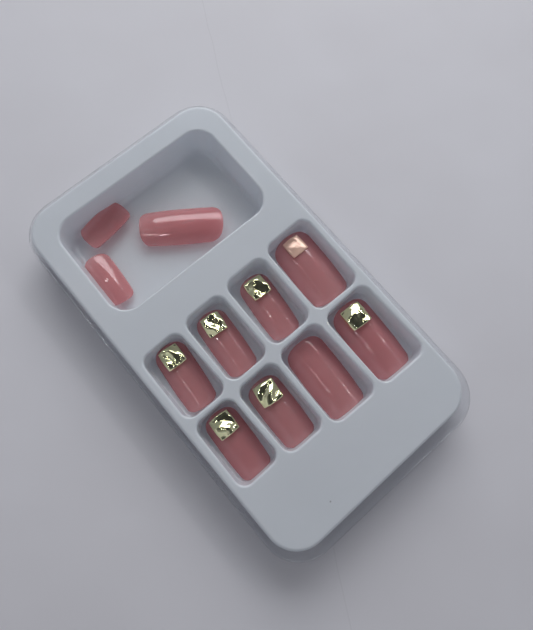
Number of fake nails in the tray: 11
